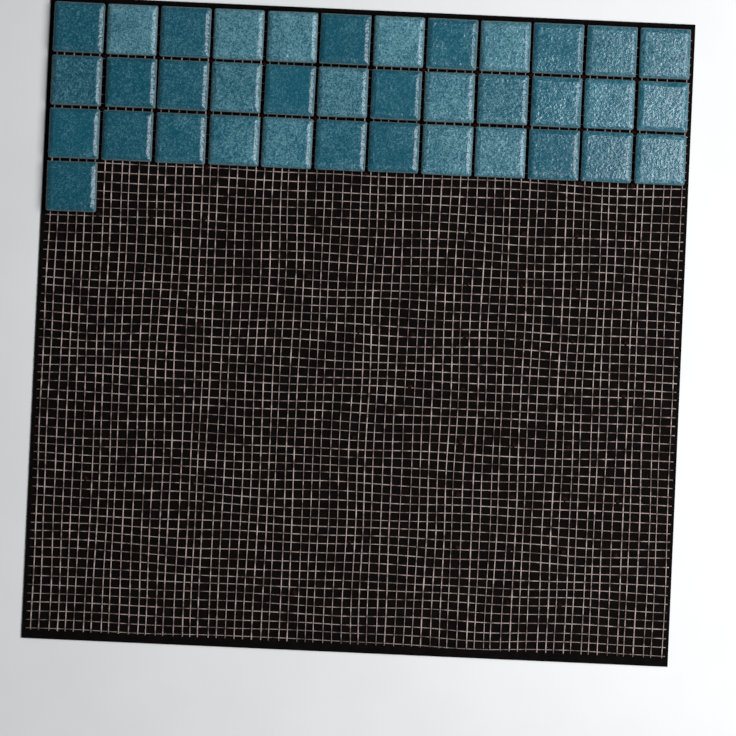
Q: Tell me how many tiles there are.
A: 37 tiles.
